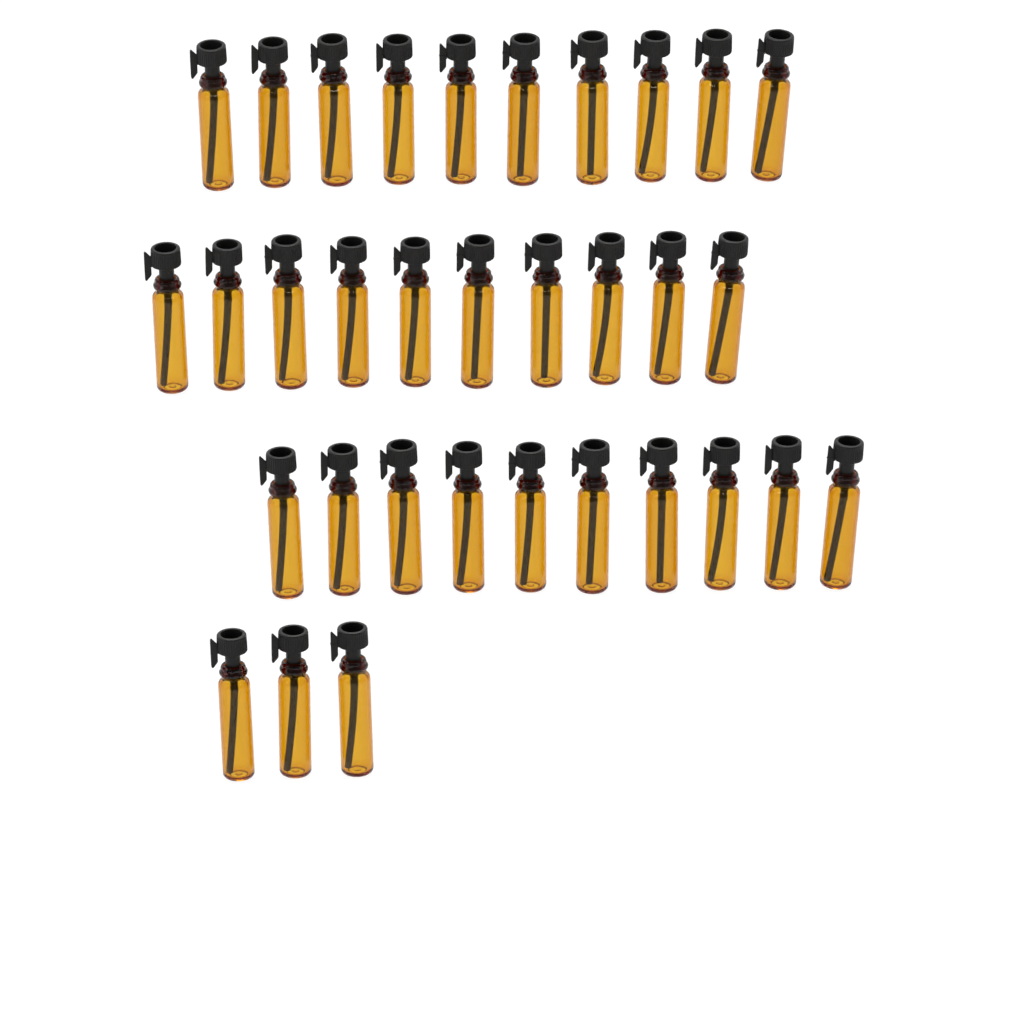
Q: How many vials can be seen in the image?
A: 33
